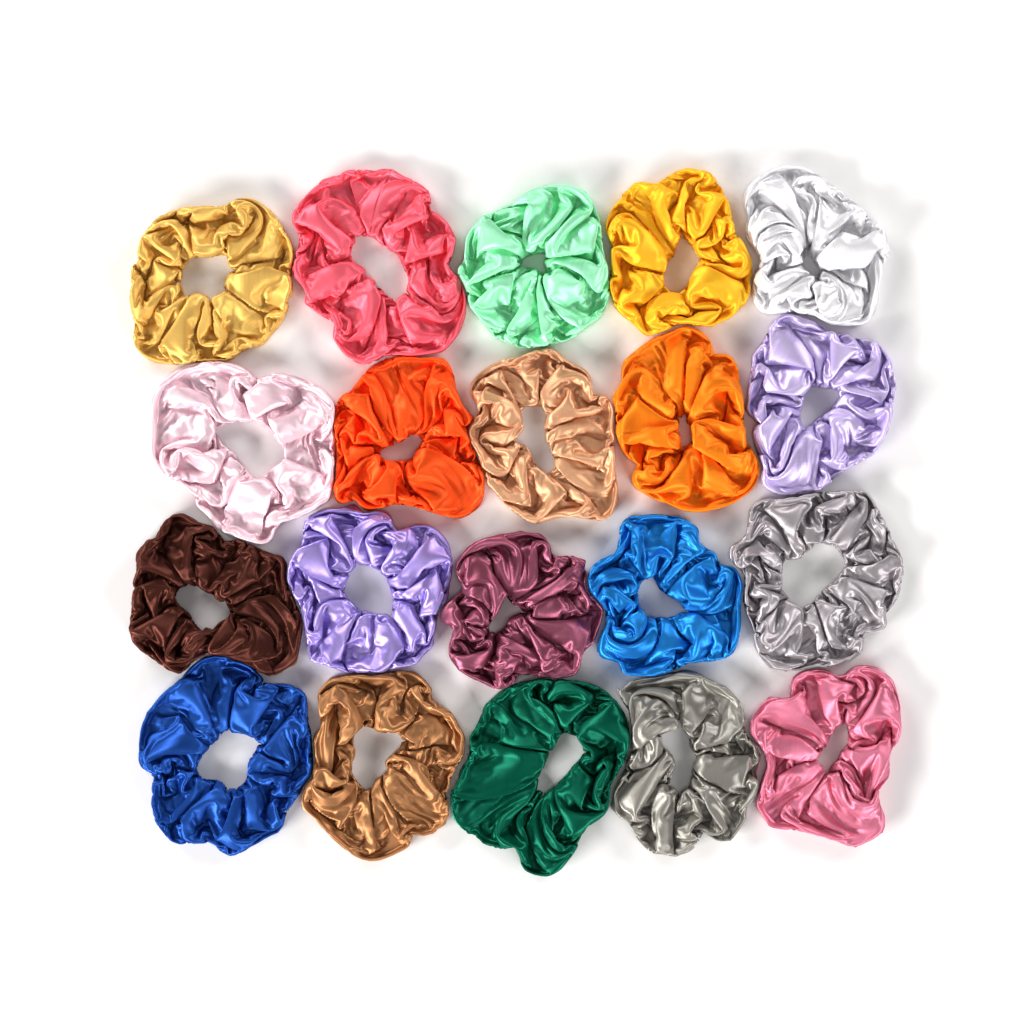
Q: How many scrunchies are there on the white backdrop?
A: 20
